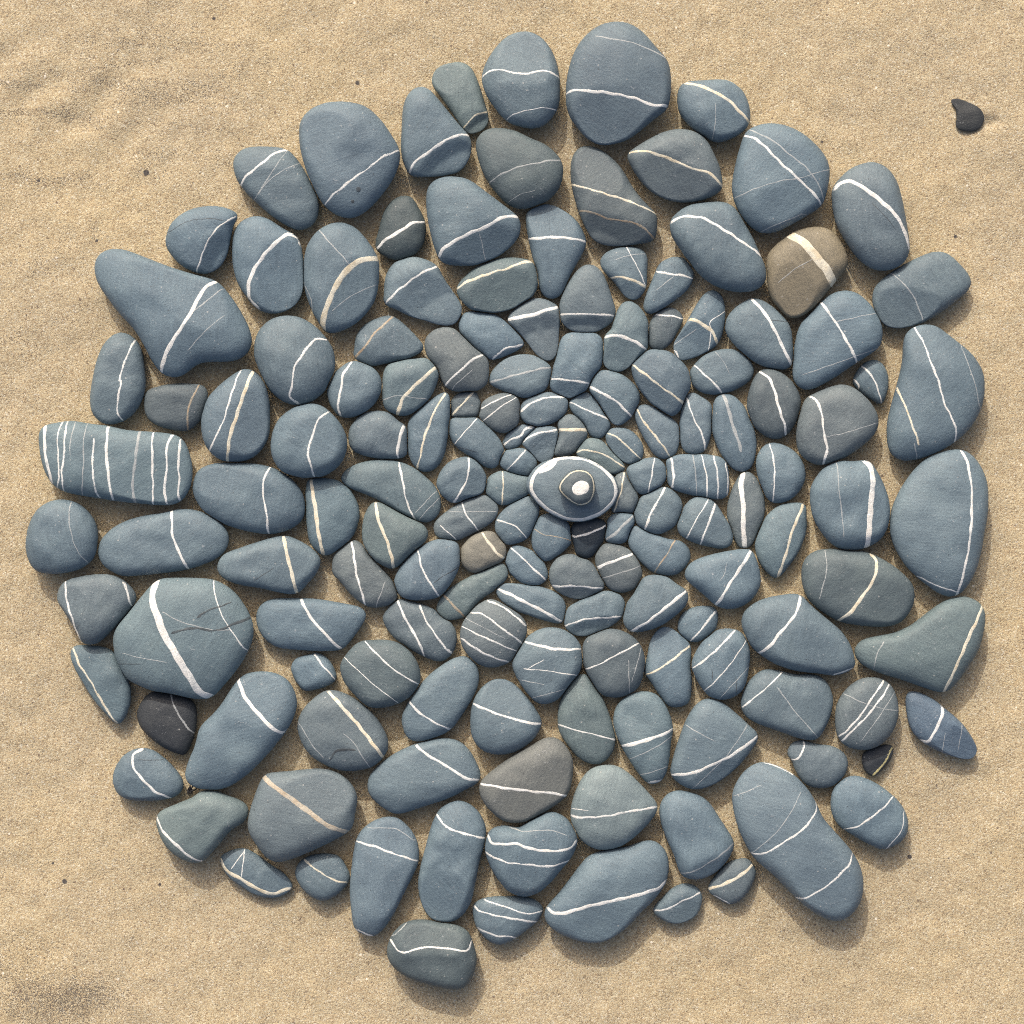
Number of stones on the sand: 156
